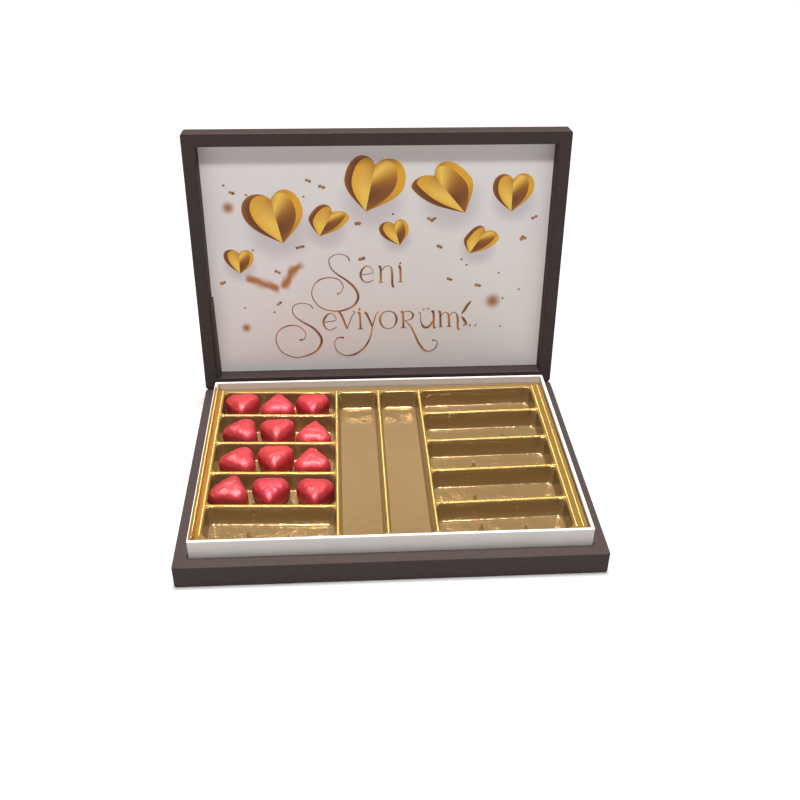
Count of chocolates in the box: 12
